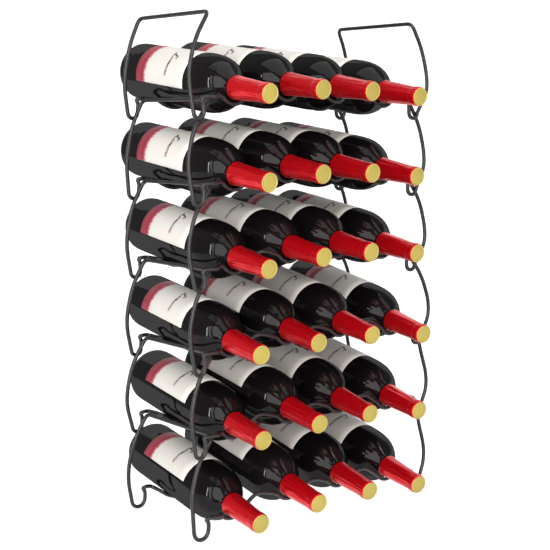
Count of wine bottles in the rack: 24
